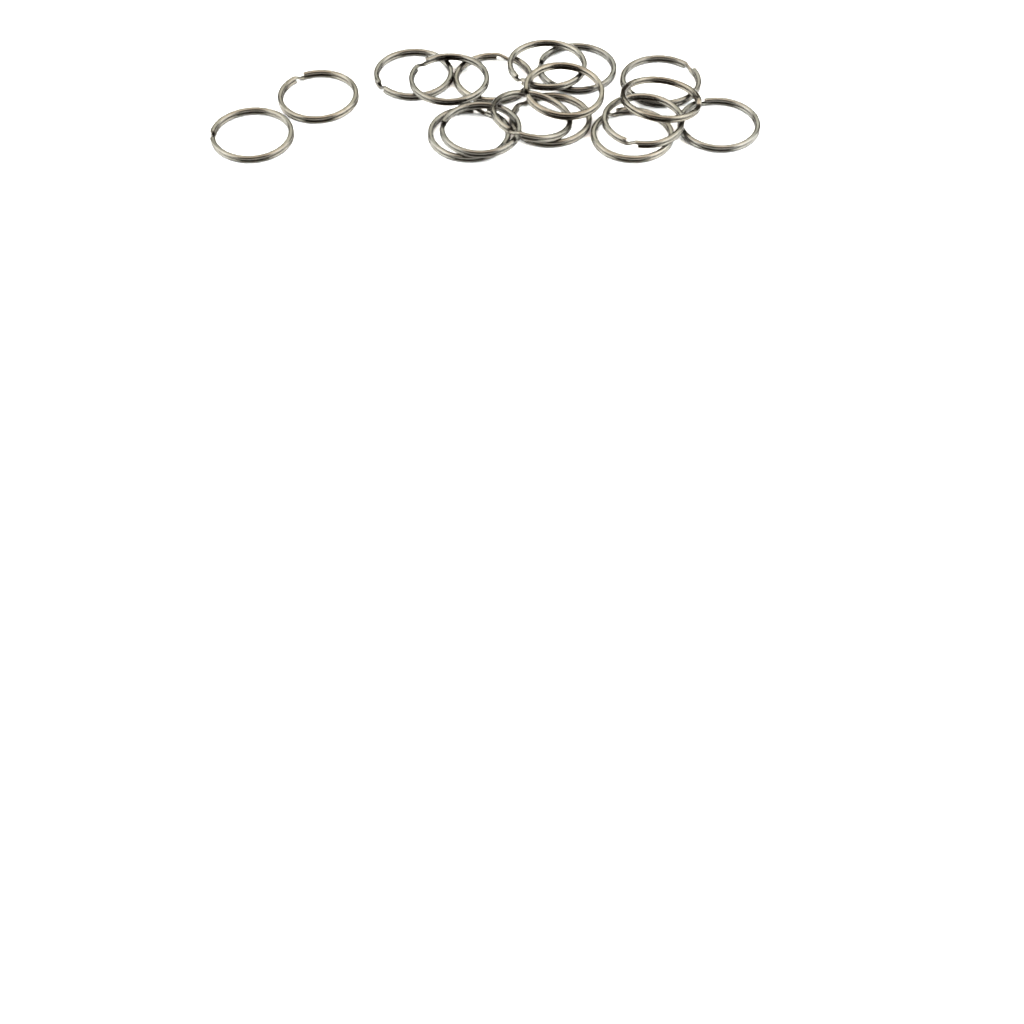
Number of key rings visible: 17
